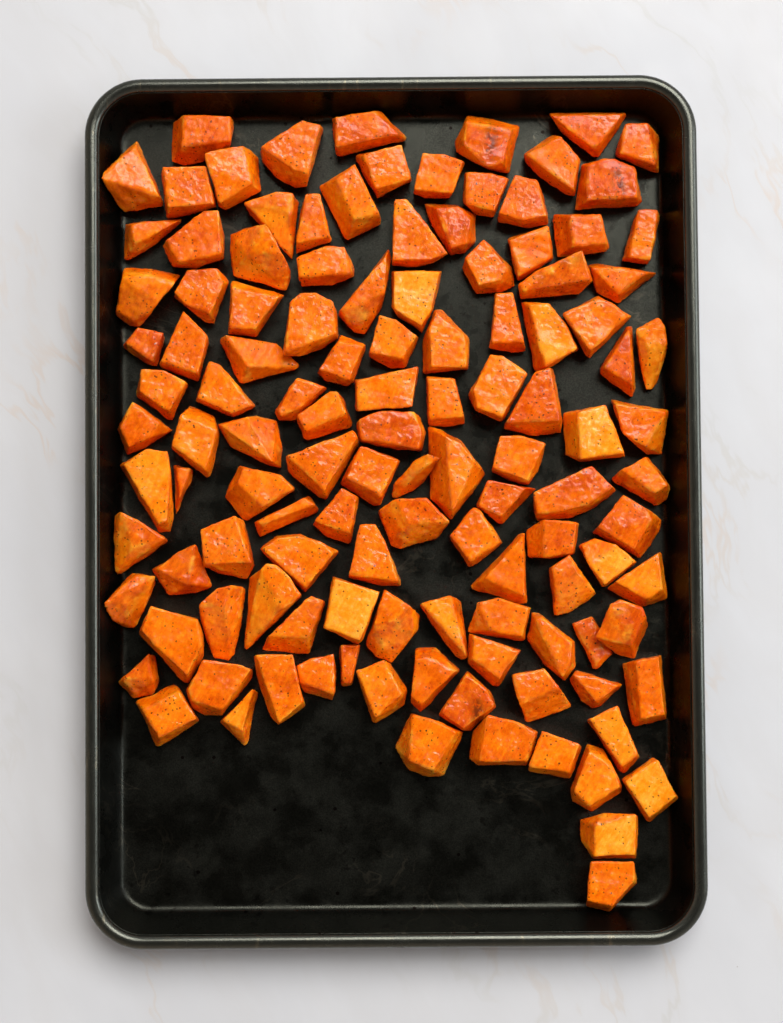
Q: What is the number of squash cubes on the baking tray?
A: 121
